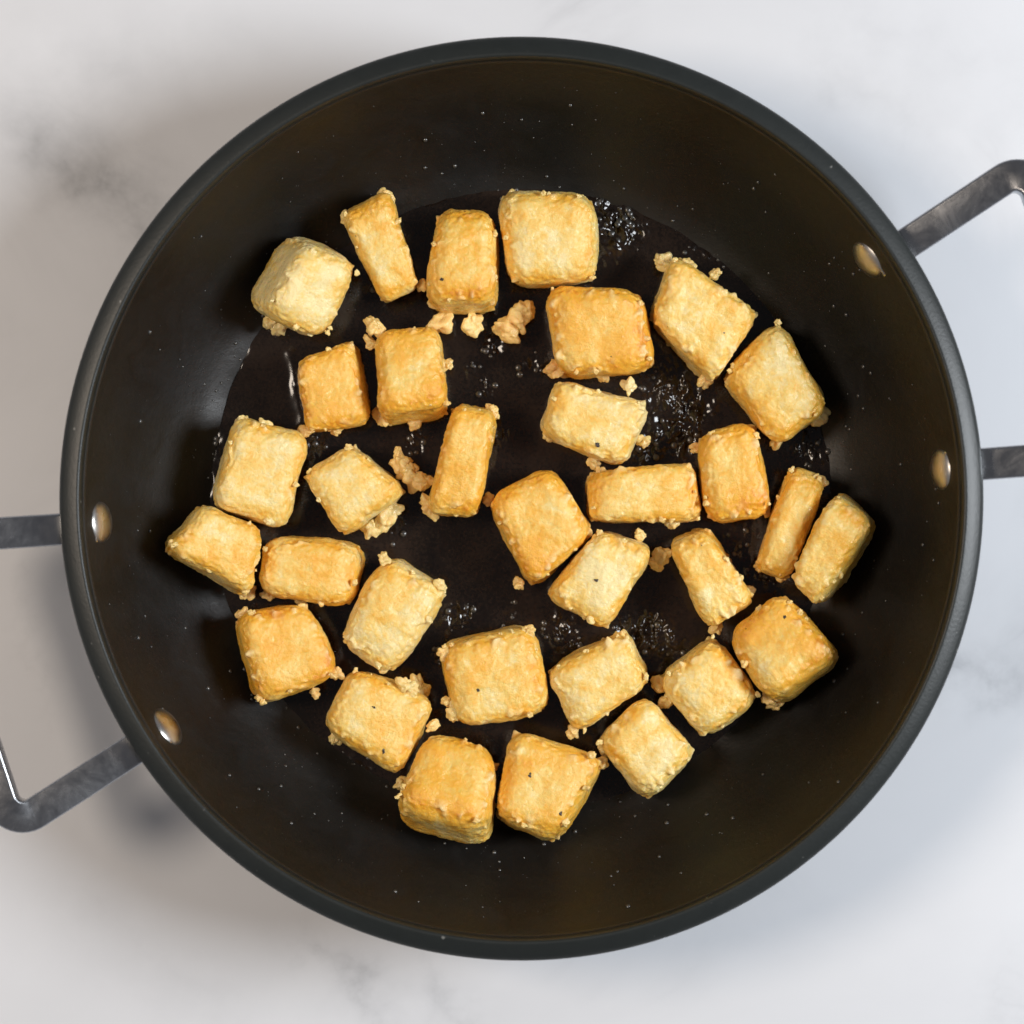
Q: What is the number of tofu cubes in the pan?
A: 32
